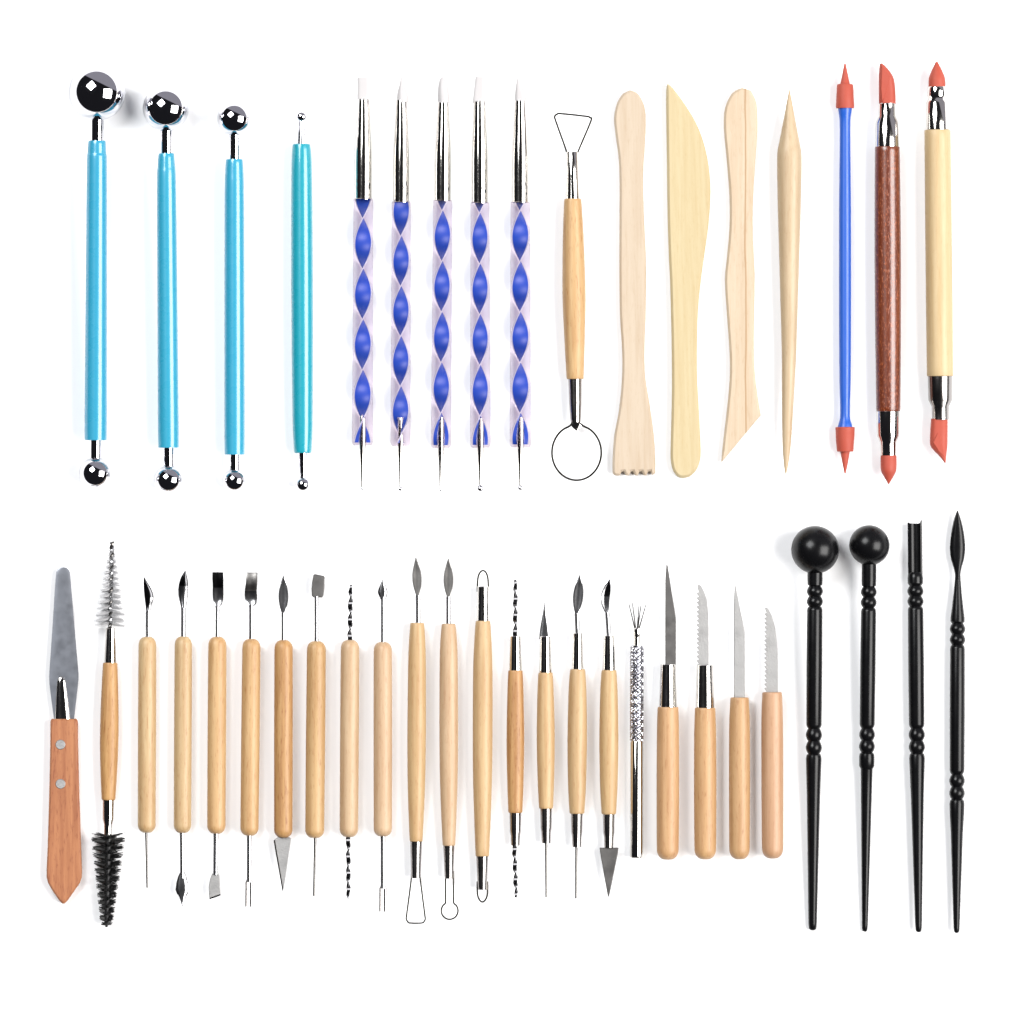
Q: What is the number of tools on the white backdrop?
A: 43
